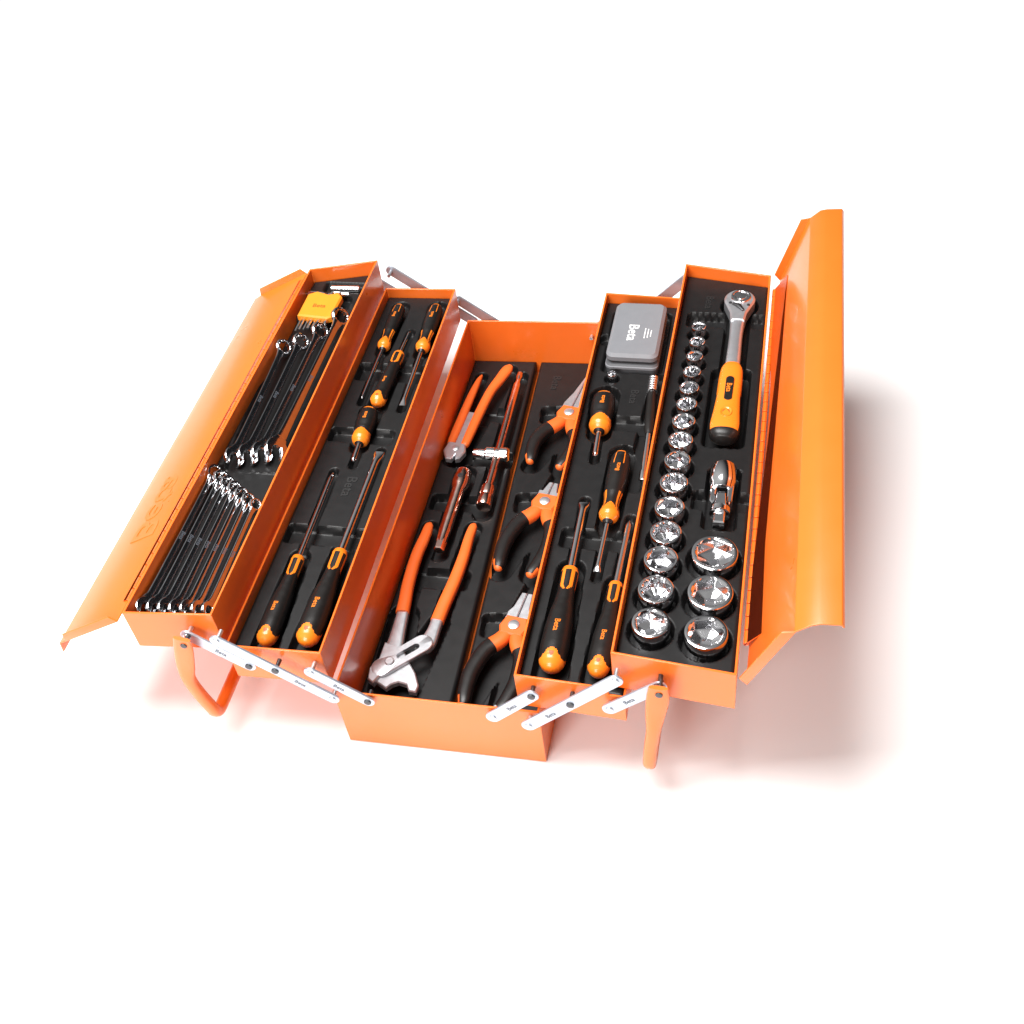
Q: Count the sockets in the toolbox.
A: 19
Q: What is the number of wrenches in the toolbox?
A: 11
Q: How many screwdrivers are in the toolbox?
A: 10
